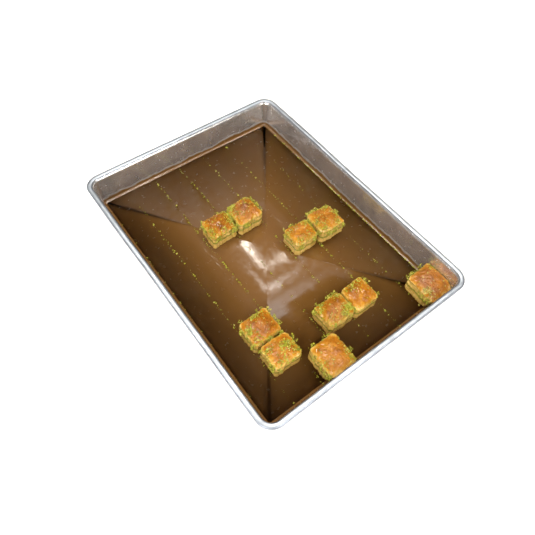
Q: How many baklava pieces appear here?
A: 10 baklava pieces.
